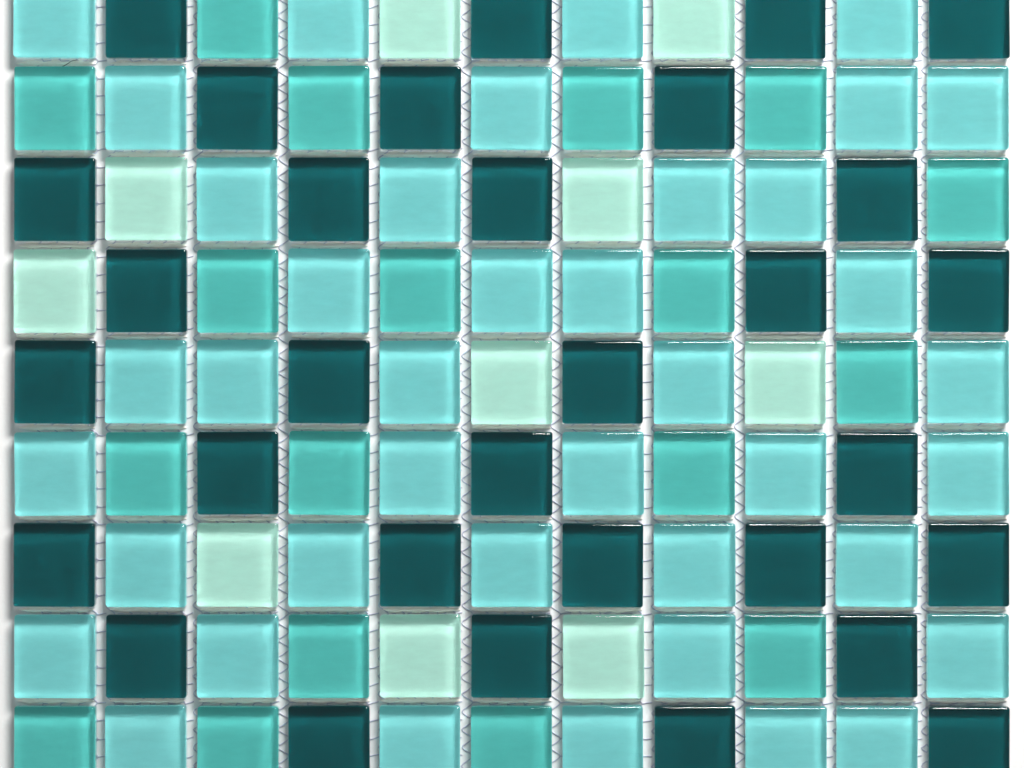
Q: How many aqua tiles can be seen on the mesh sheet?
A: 40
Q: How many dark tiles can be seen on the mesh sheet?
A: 31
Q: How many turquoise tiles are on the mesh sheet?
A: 18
